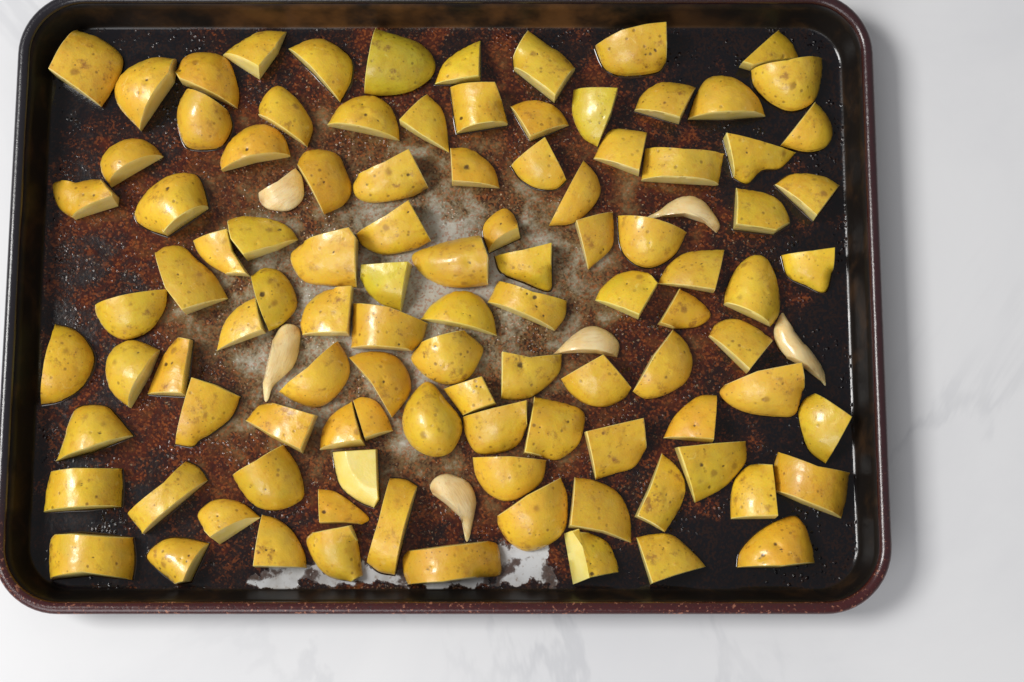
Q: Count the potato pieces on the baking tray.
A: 103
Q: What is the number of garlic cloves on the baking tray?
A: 6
